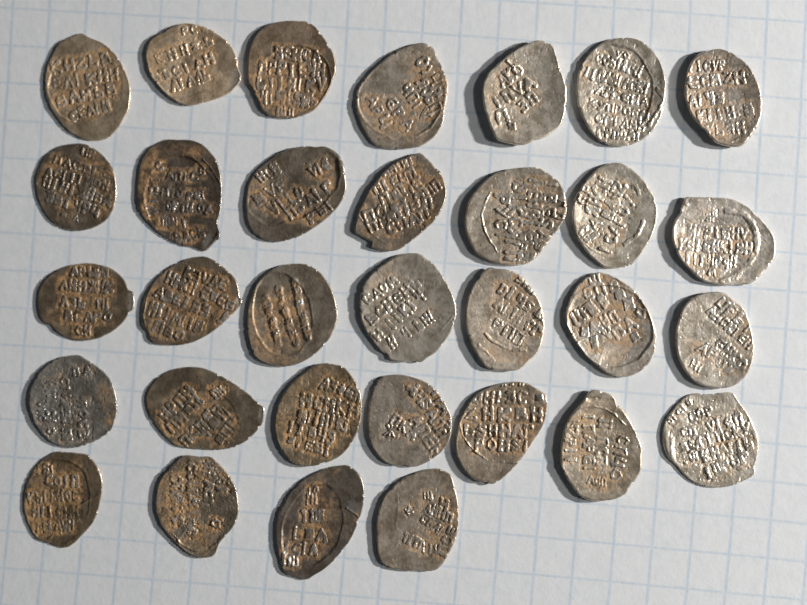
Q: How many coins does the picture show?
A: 32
